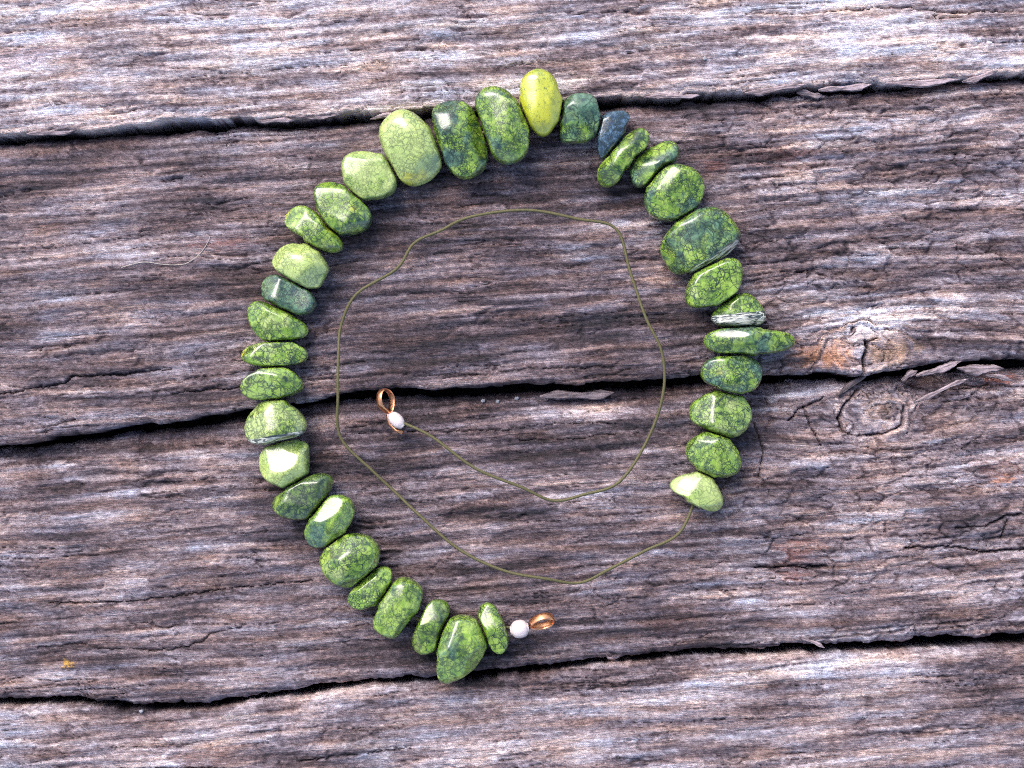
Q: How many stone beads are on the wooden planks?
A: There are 35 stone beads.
